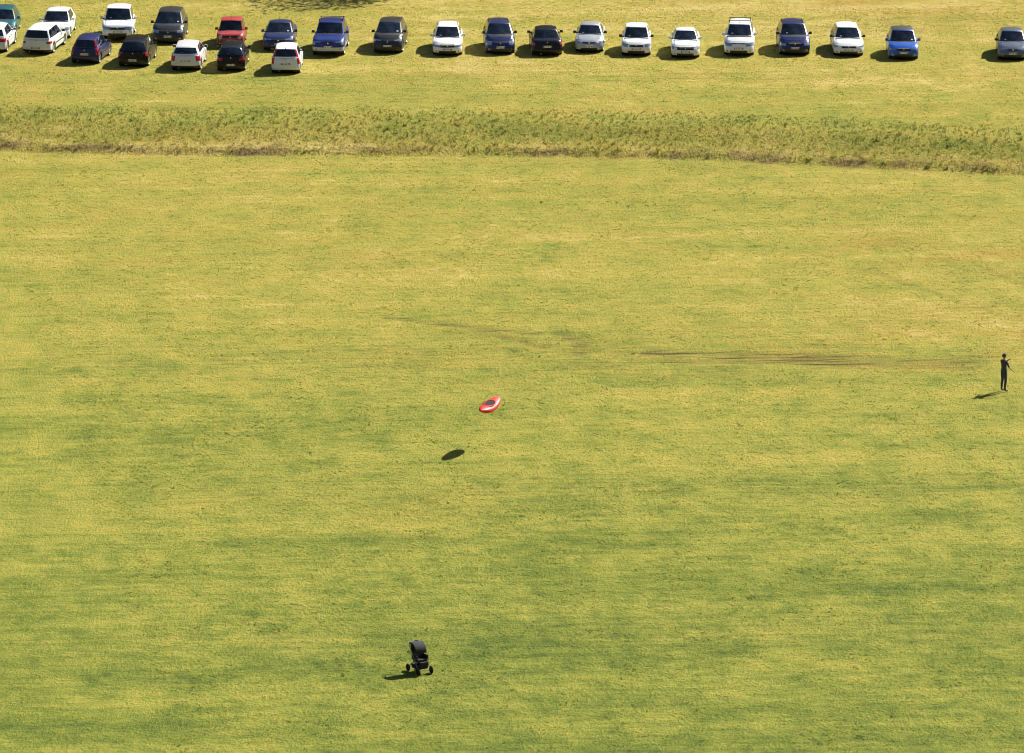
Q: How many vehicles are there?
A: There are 26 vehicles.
